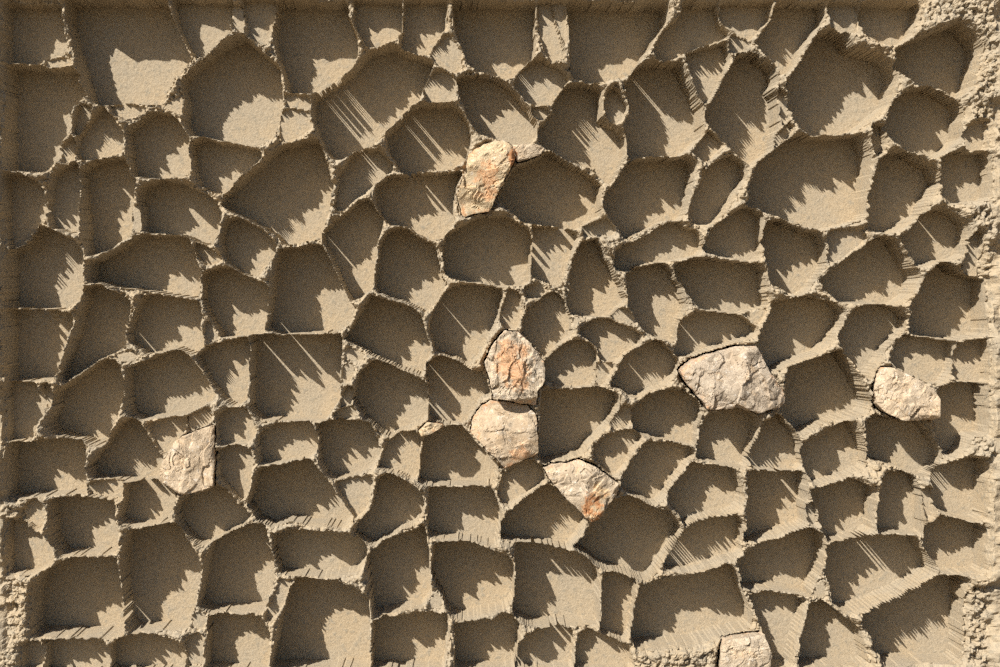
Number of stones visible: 10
